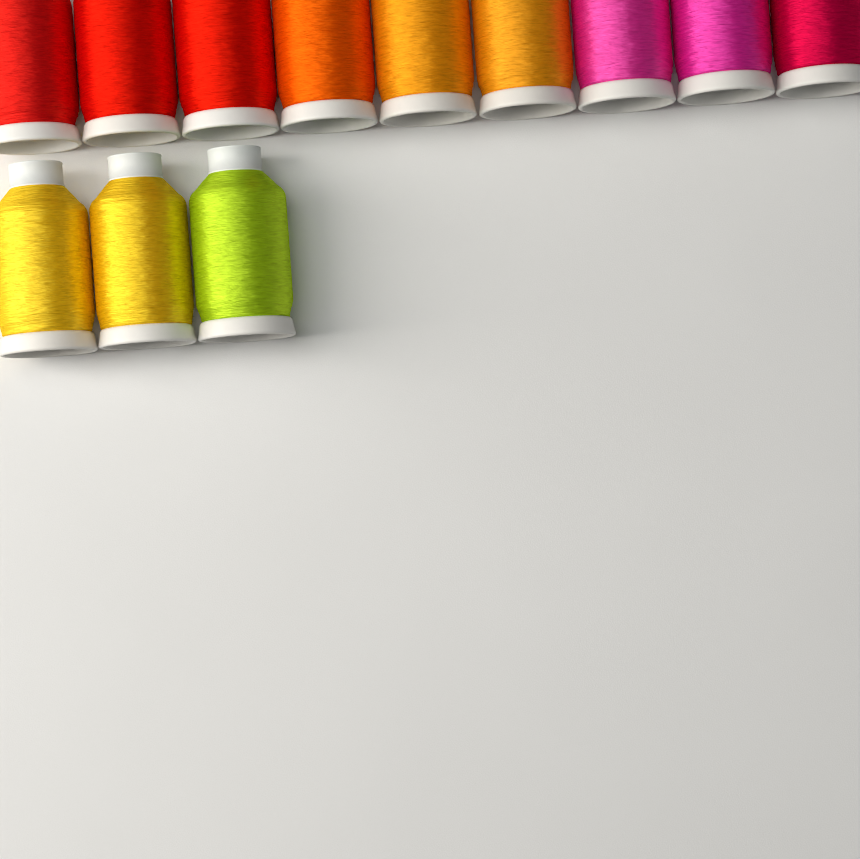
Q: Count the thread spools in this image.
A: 12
